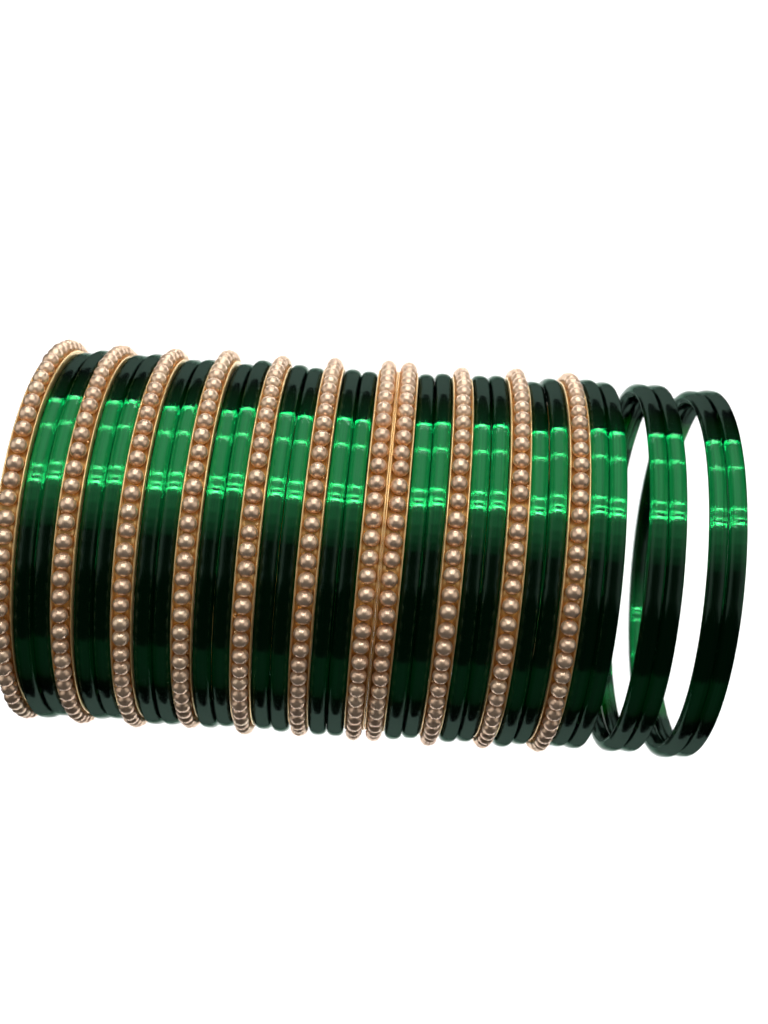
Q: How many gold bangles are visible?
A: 11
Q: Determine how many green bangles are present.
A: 24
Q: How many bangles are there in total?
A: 35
